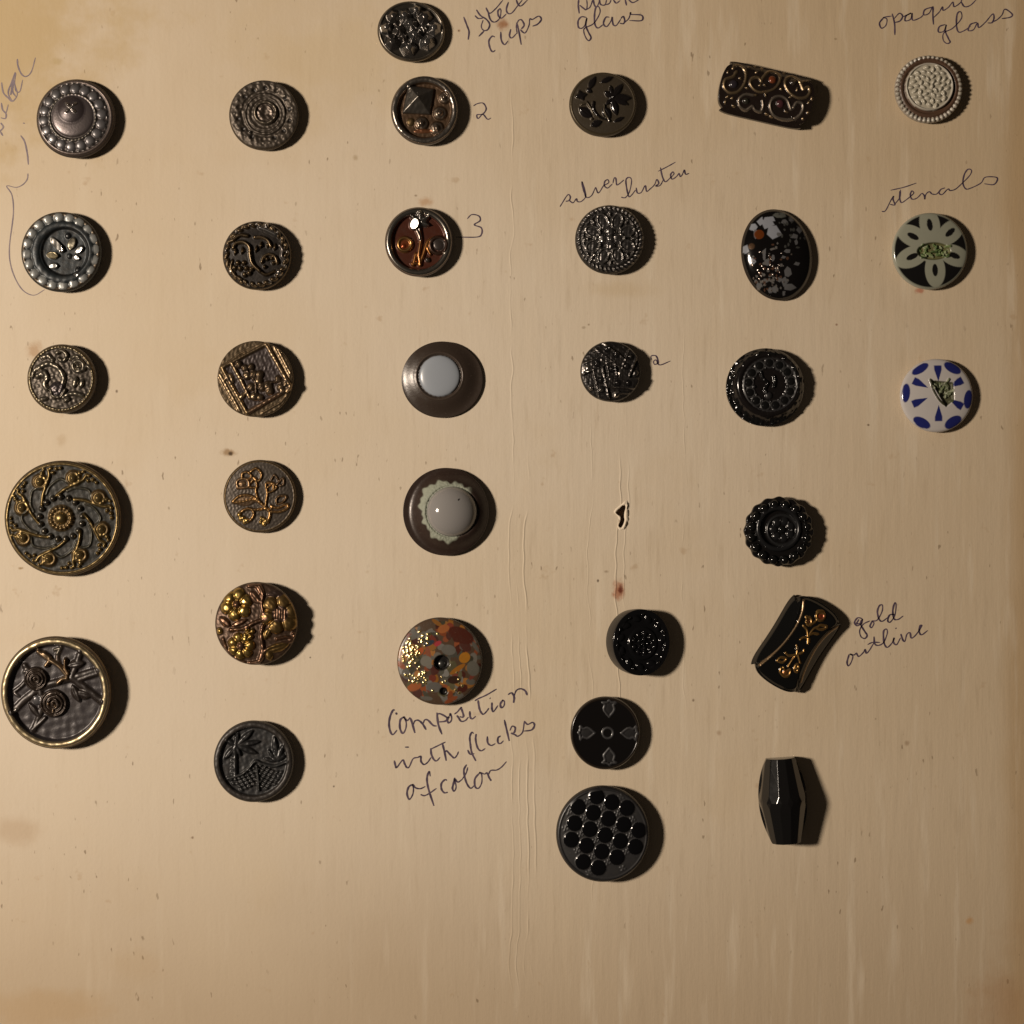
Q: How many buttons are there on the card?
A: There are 32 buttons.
